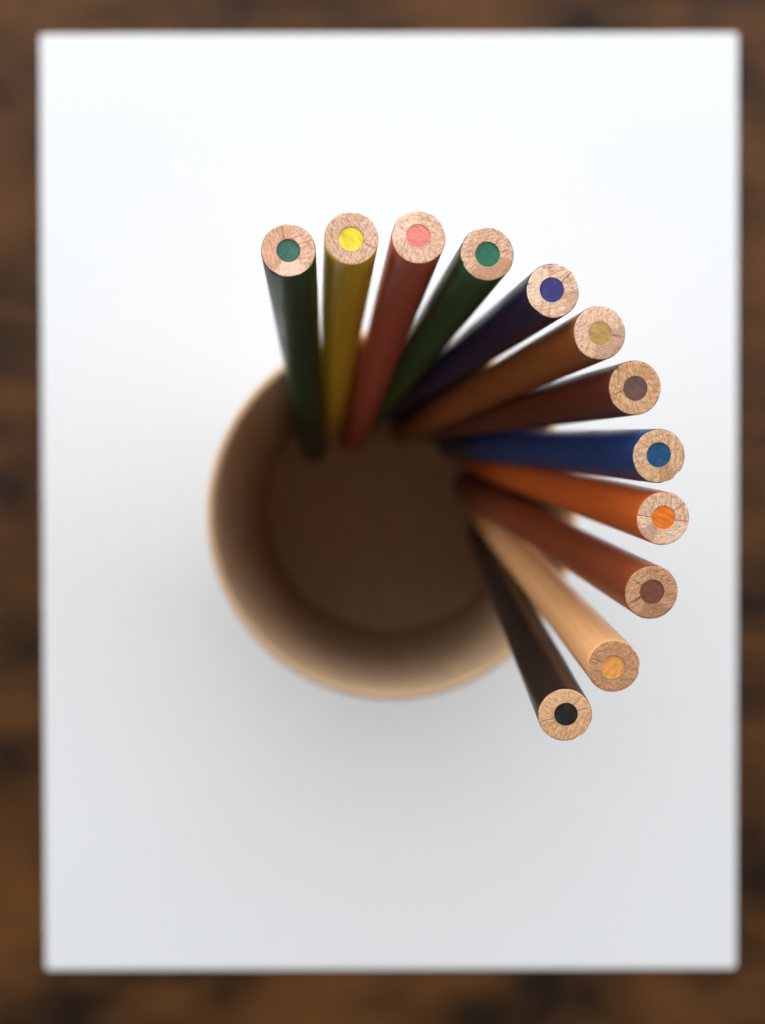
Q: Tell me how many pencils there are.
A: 12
